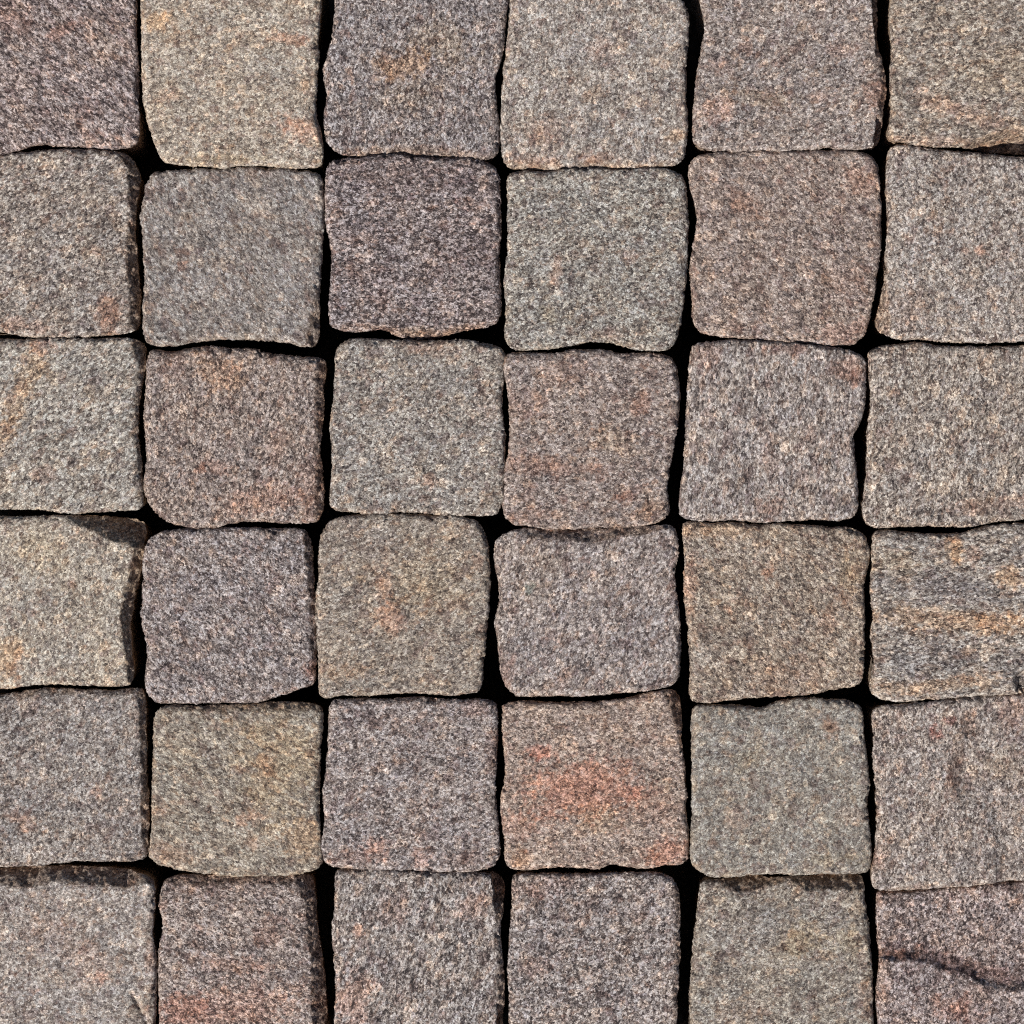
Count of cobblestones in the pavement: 36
